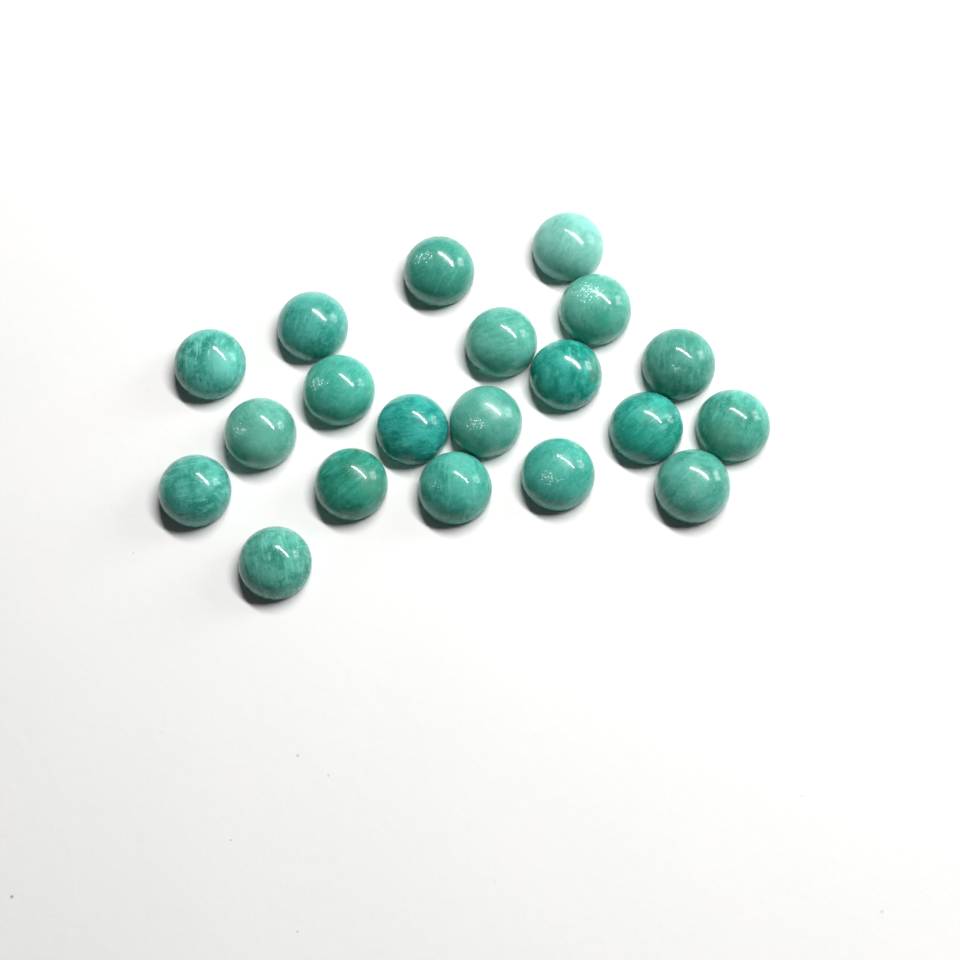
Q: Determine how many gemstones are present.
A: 20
